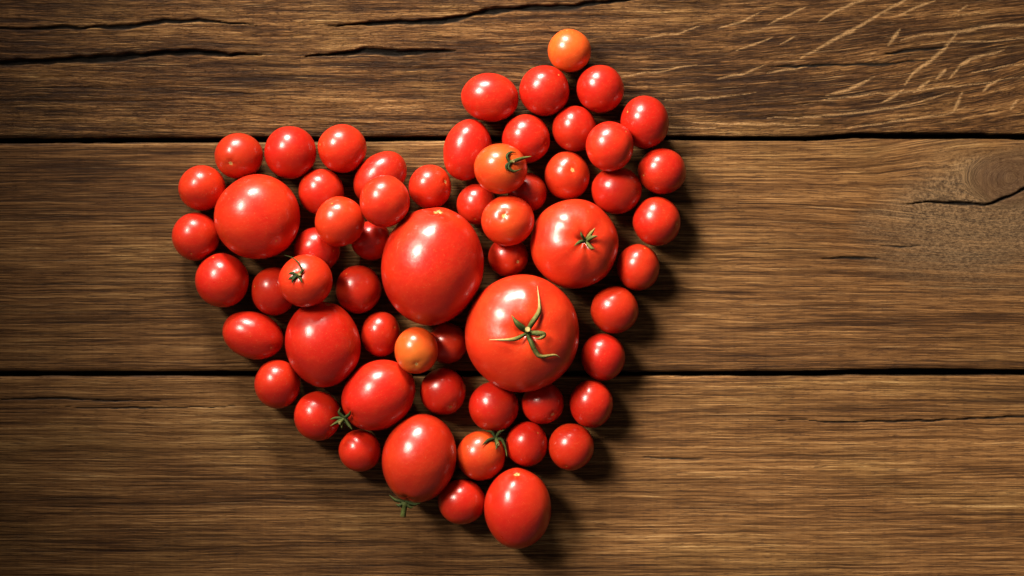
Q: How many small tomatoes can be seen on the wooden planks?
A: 52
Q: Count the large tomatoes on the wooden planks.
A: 8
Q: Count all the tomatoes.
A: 60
